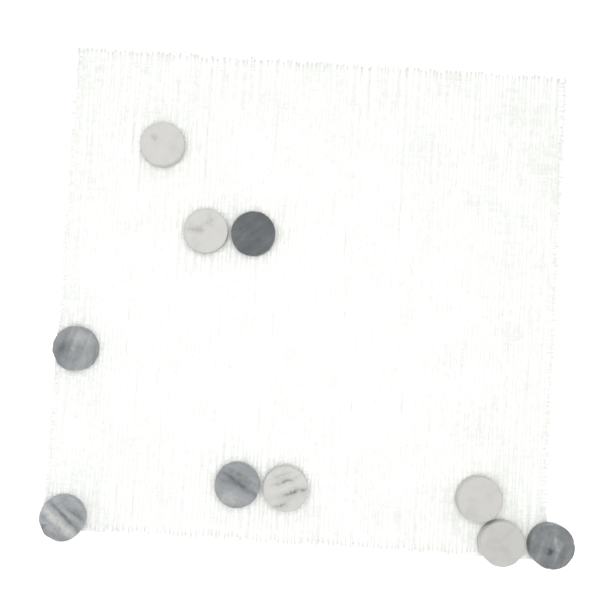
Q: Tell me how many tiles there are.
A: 10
